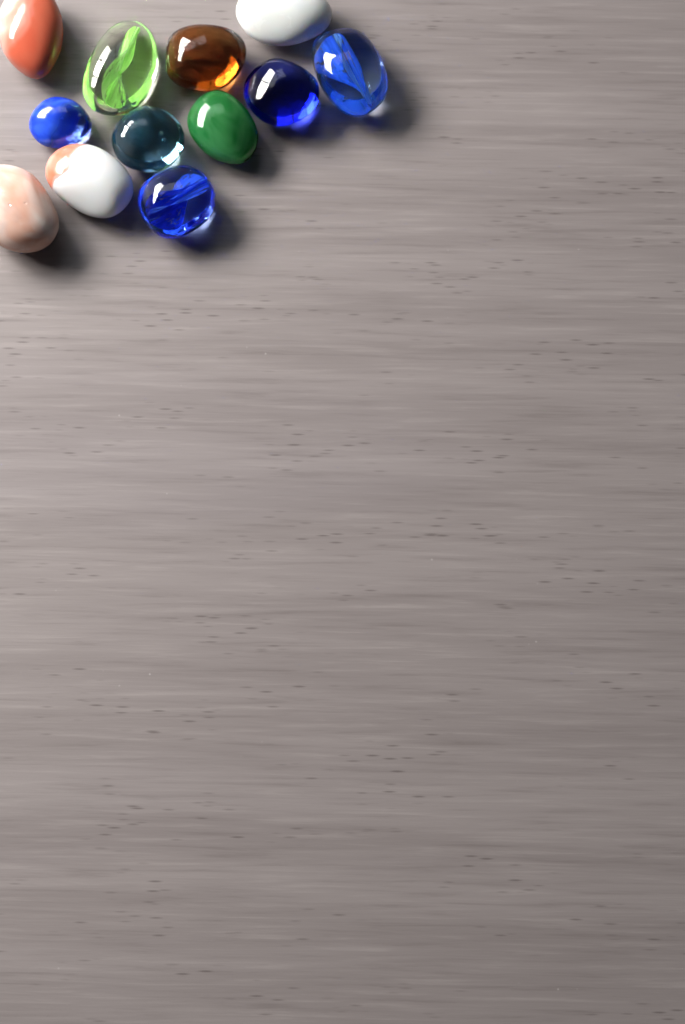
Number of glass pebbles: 12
